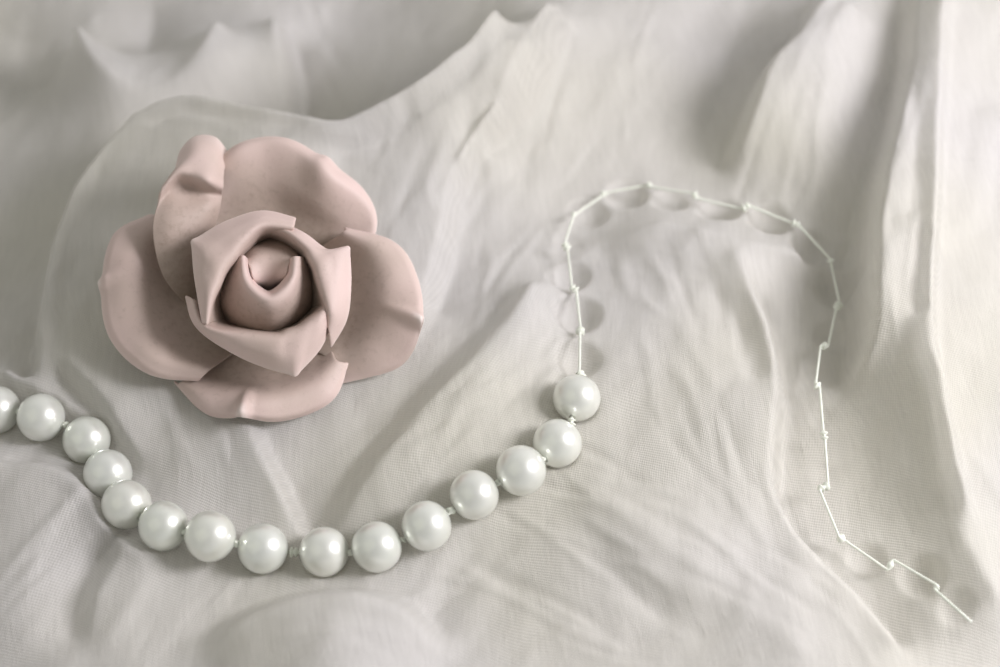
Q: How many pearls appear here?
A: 15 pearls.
